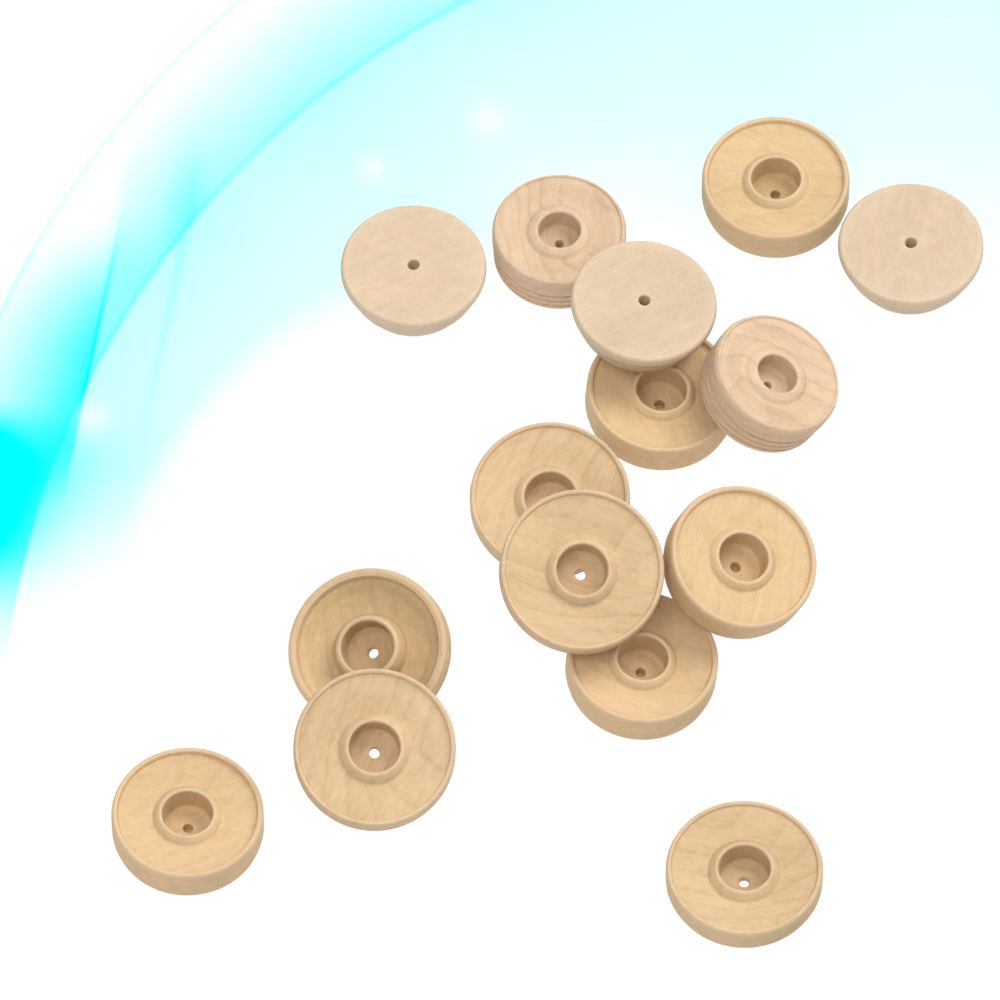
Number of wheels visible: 15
